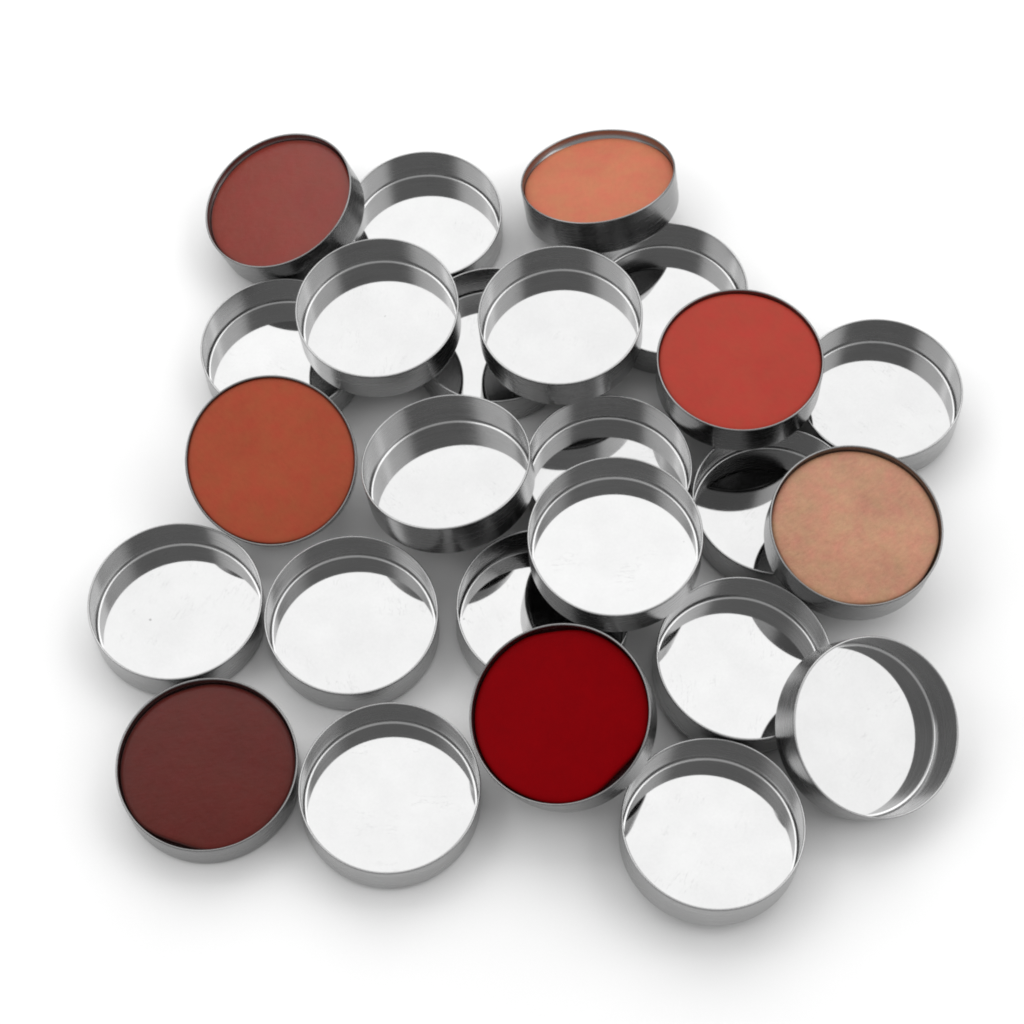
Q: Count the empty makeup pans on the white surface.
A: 18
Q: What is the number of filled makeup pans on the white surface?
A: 7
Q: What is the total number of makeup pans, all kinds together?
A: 25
